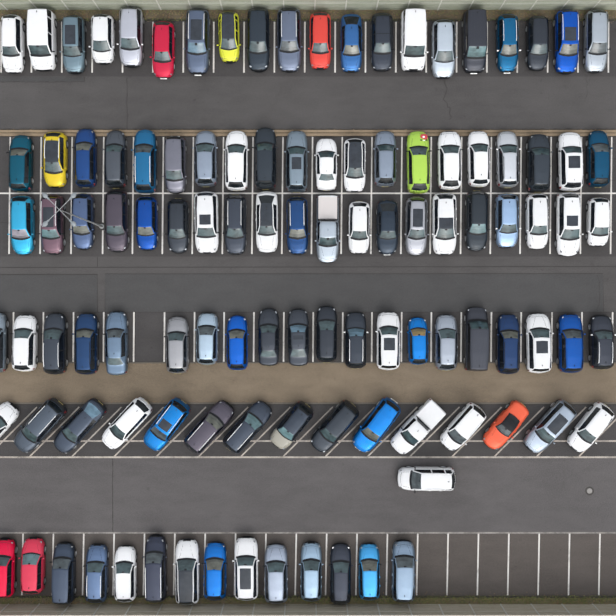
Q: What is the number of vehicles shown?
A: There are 110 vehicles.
